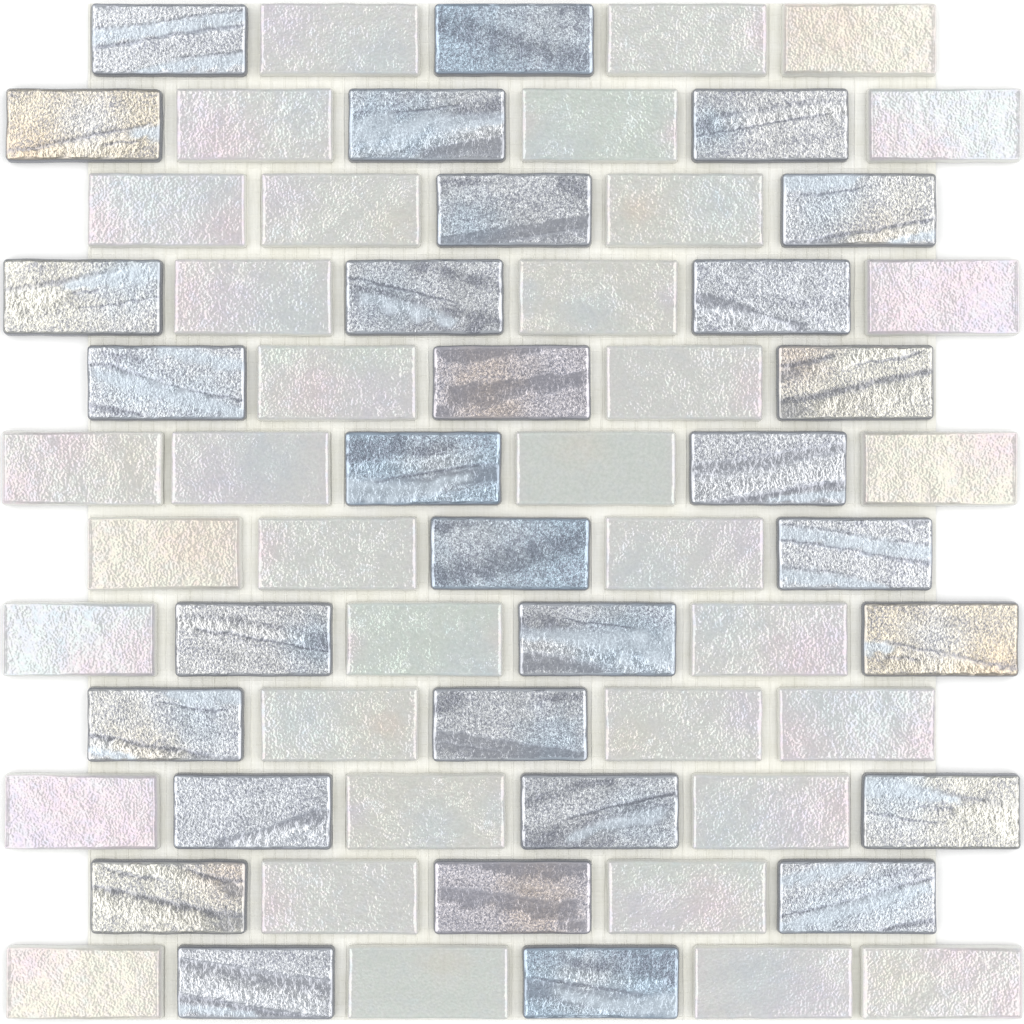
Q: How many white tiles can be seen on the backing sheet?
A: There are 36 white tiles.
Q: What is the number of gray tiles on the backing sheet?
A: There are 30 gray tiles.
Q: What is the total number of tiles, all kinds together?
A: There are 66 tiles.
